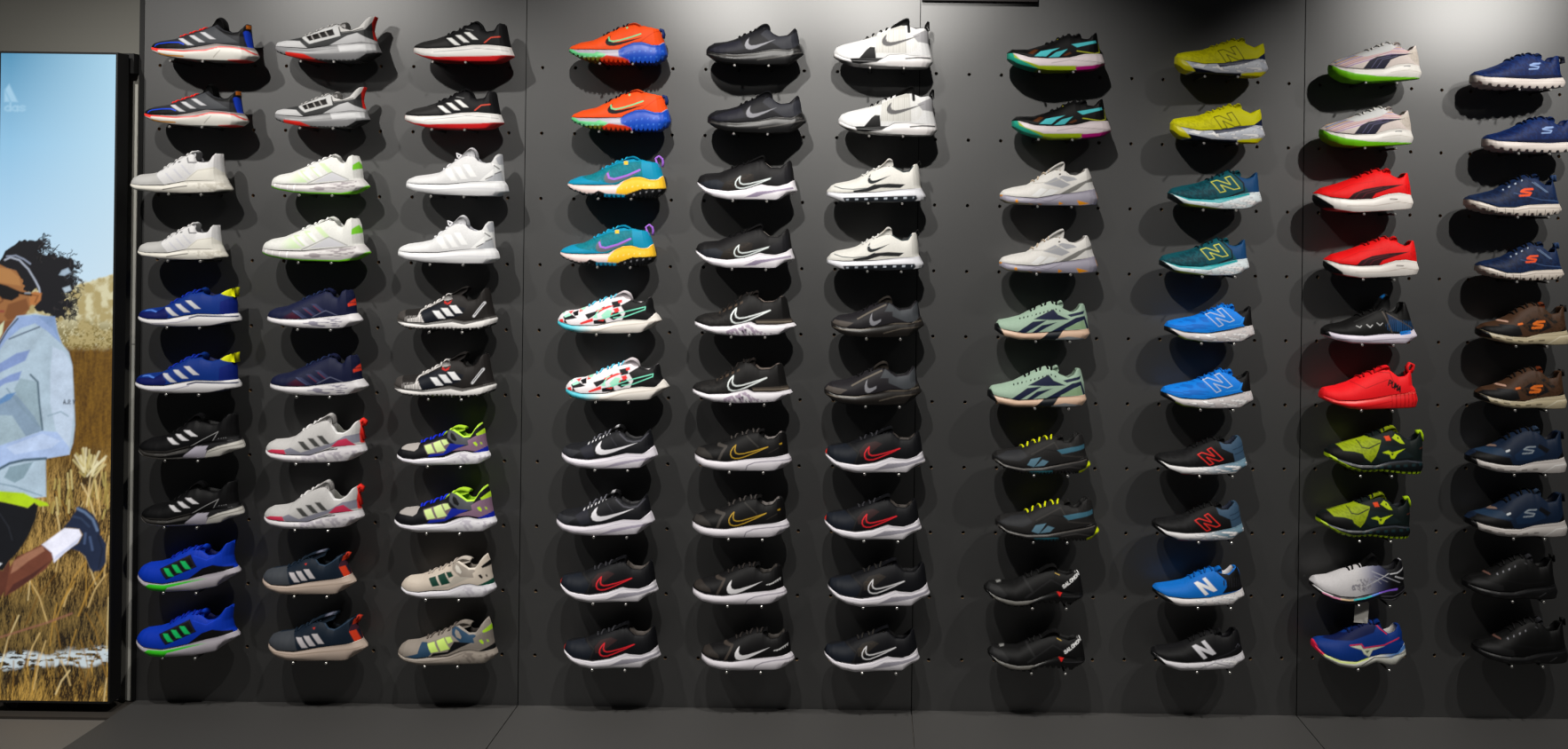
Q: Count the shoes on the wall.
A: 100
